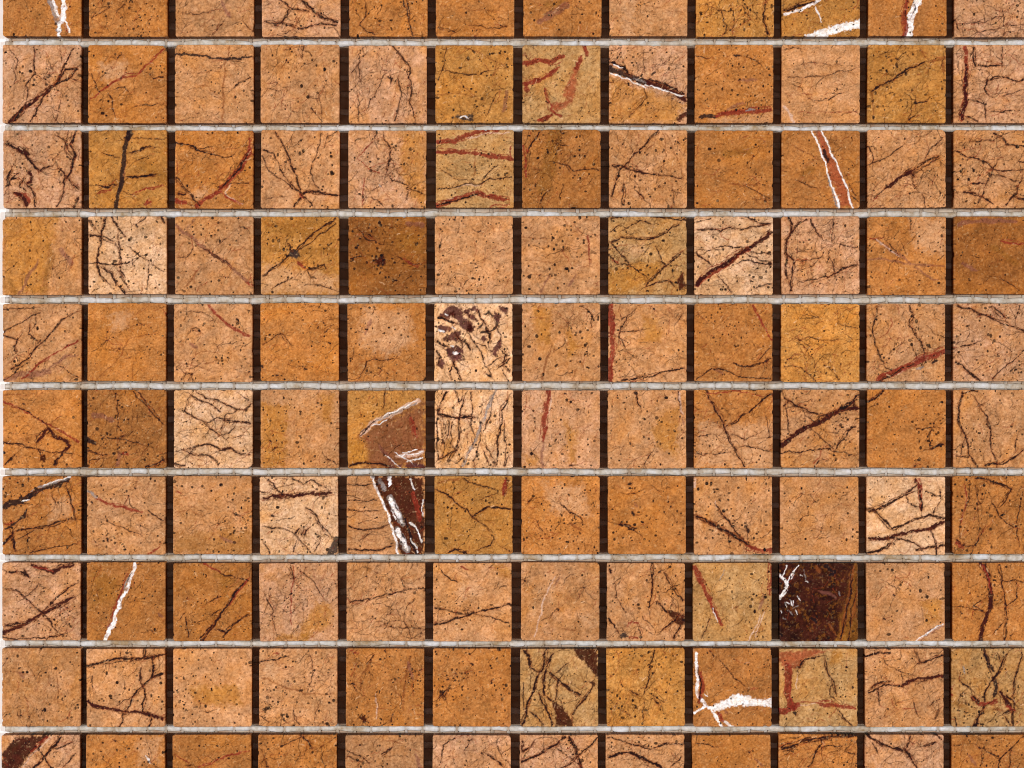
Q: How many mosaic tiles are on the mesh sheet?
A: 120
